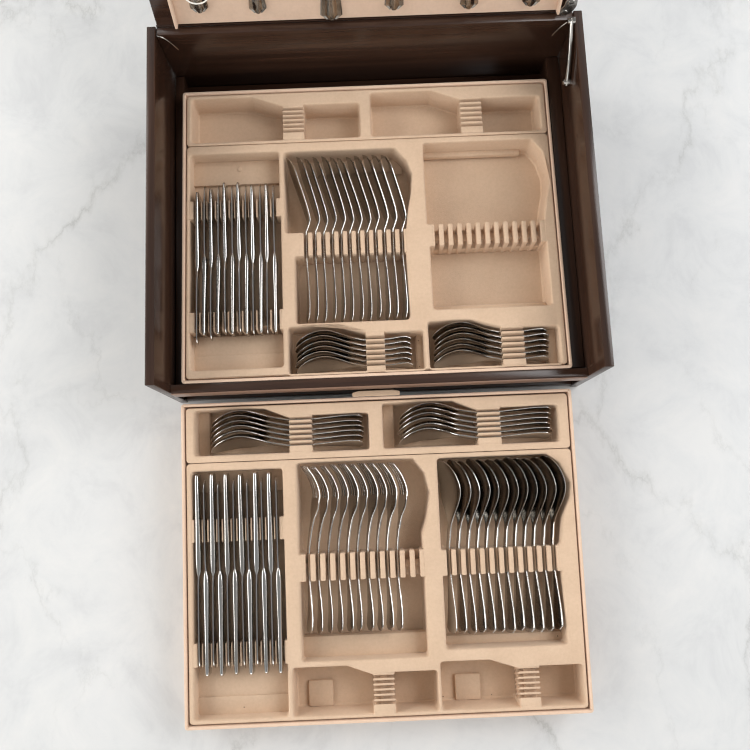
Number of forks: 10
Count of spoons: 36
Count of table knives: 24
